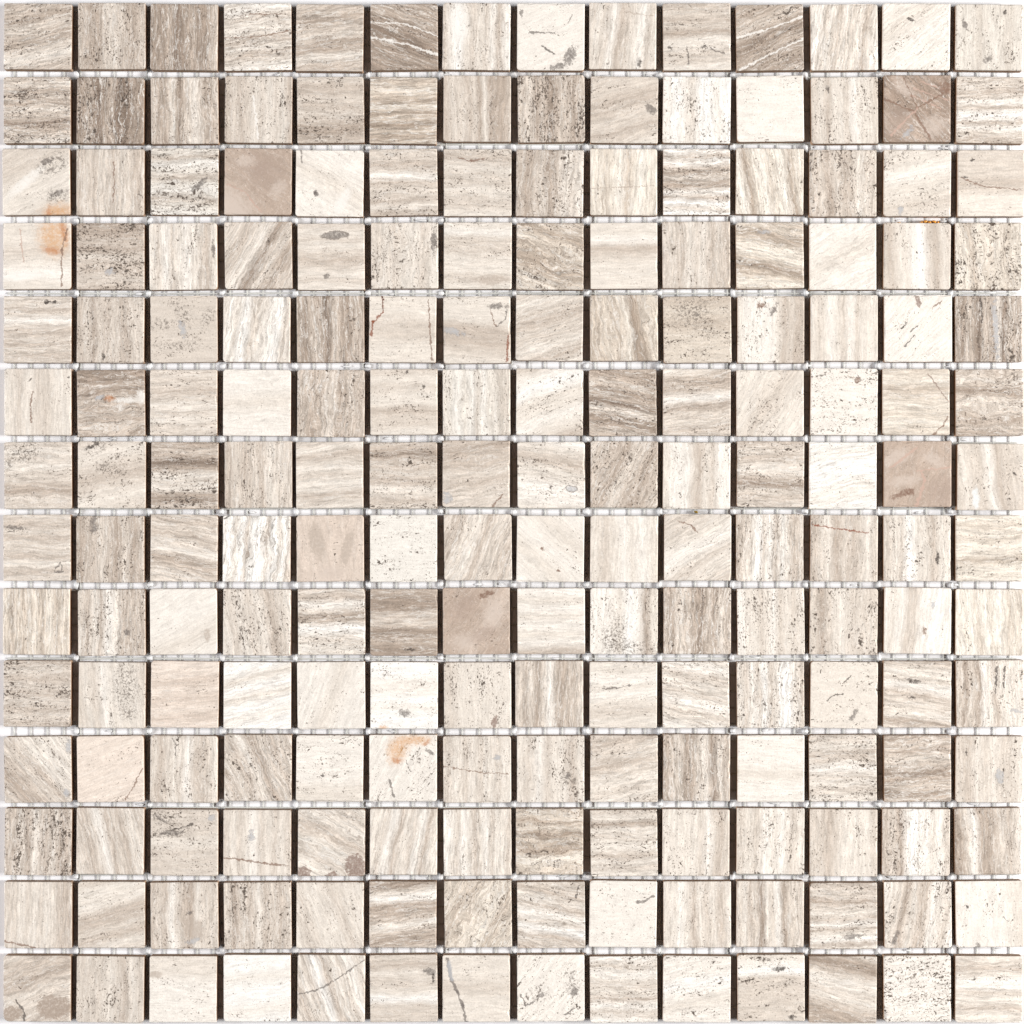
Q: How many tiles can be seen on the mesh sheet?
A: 196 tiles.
